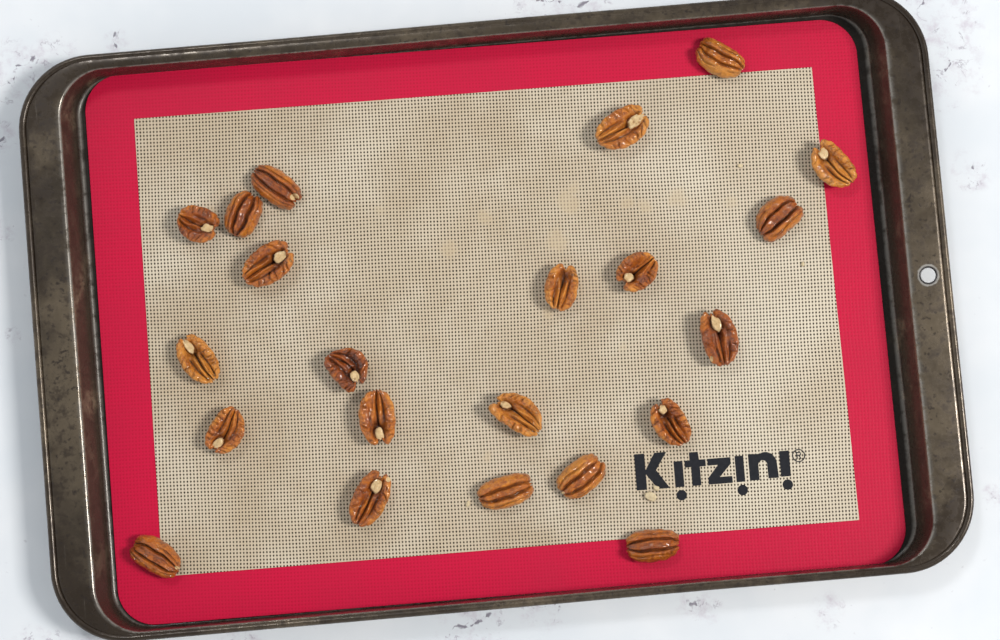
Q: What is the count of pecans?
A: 22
